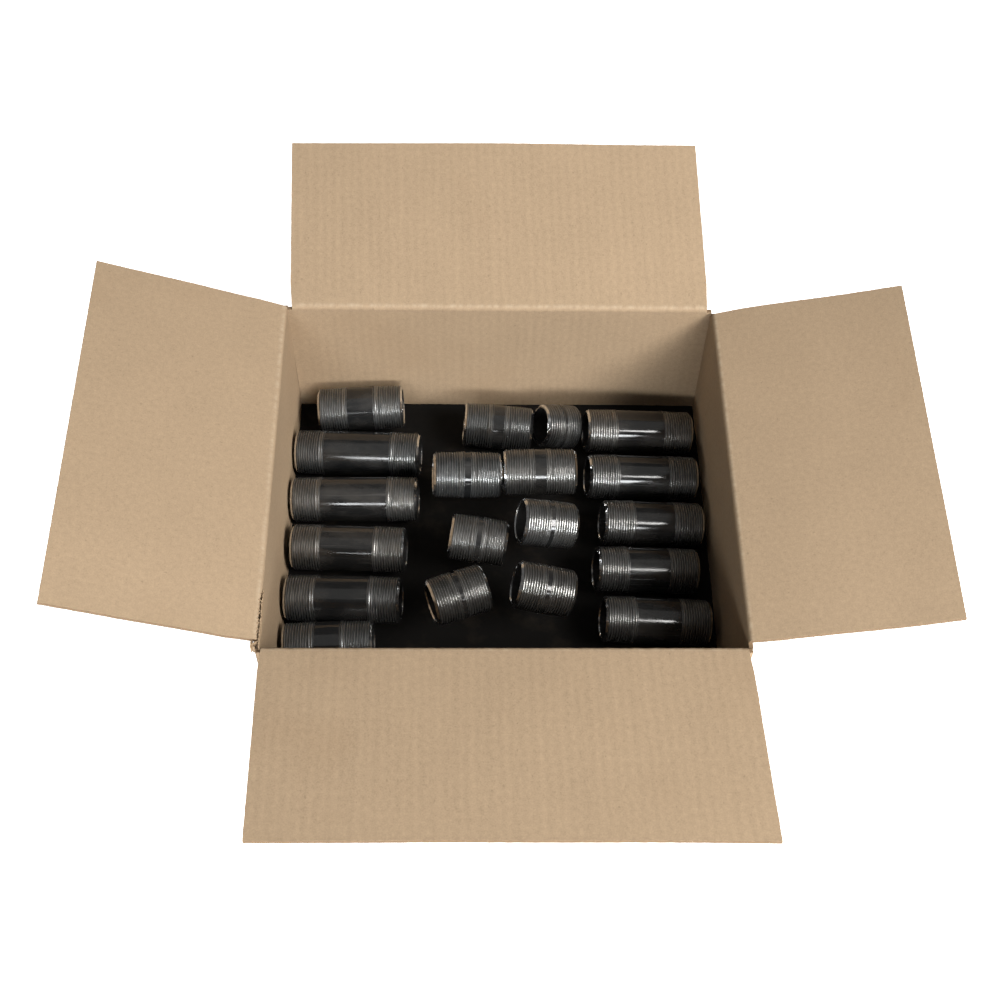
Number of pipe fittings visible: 19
